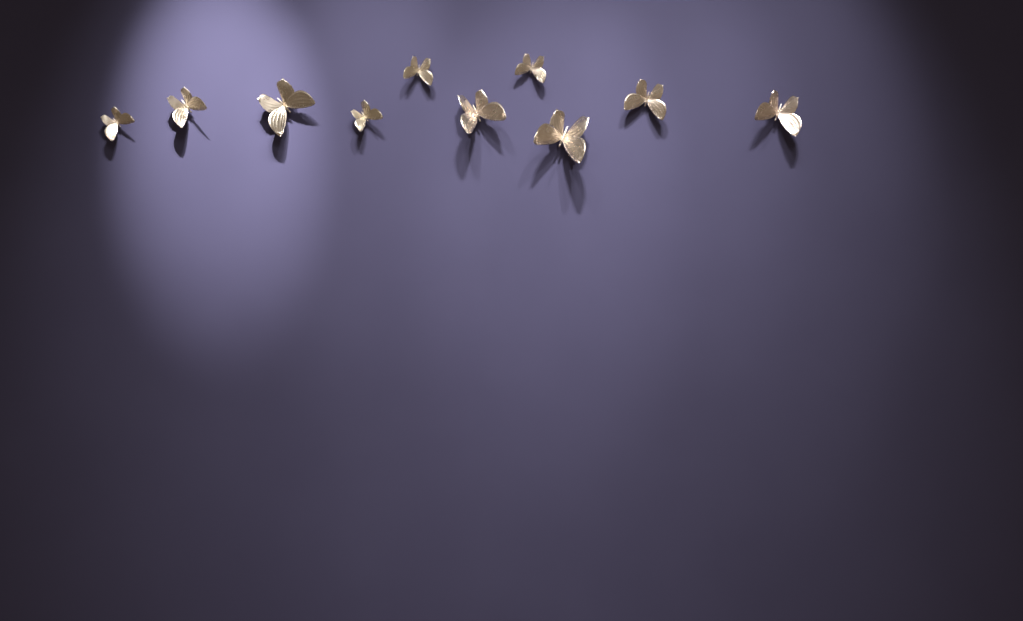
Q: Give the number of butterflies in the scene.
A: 10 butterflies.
